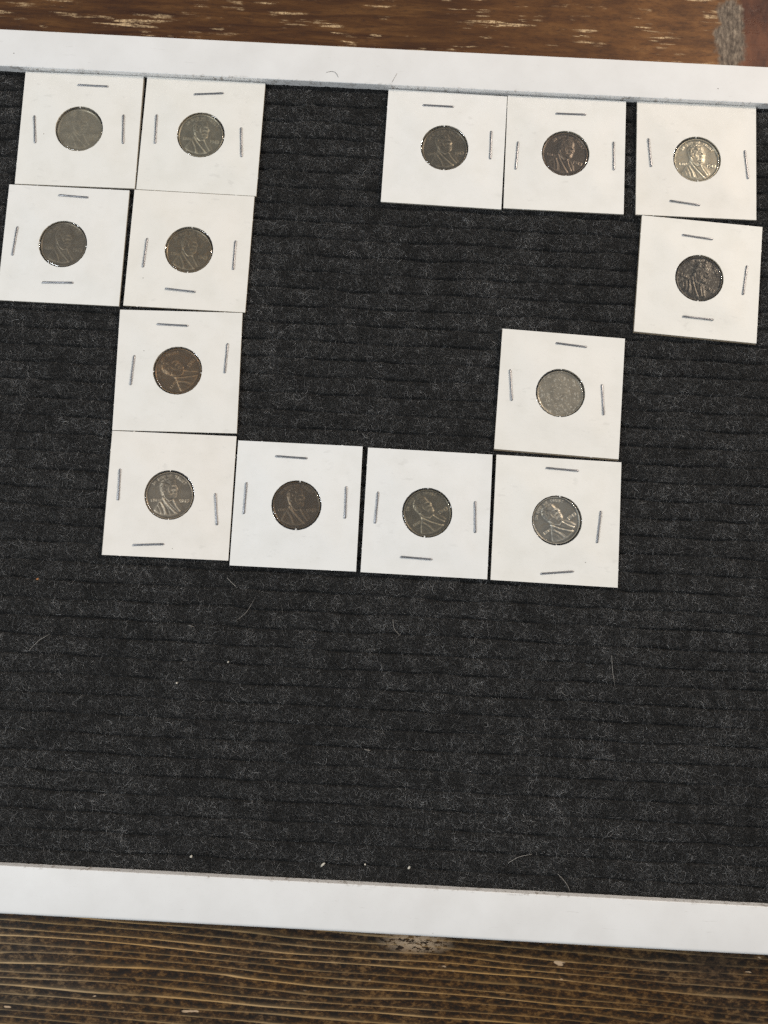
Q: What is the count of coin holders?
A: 14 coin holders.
